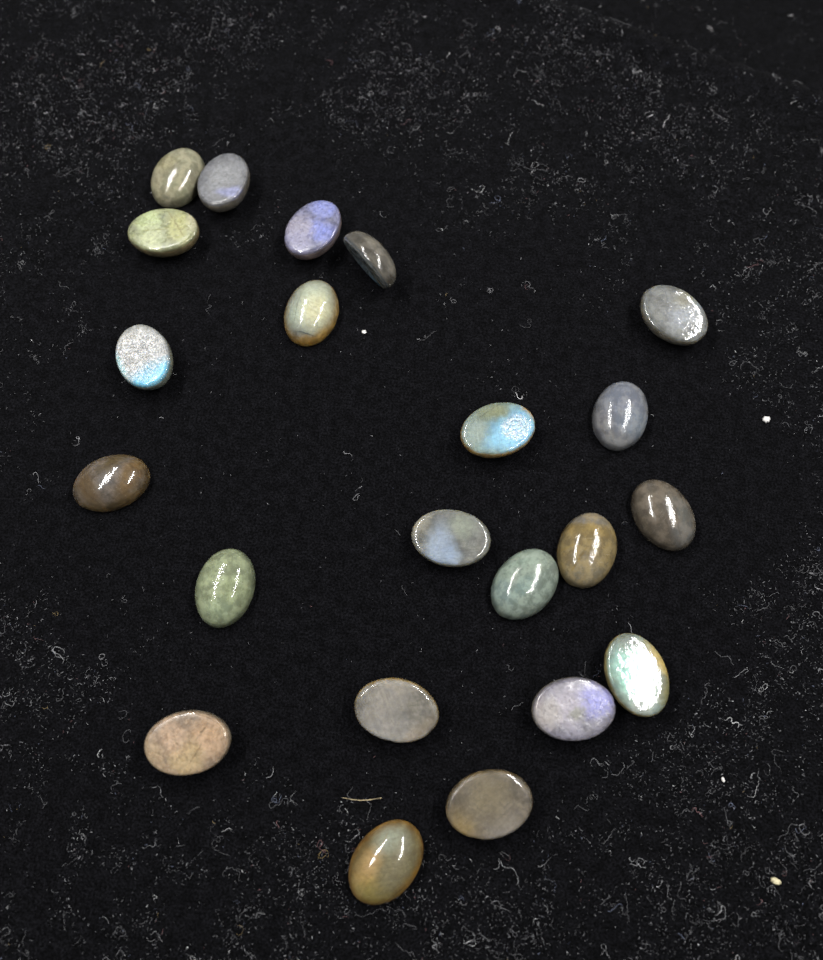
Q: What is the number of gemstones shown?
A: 22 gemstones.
